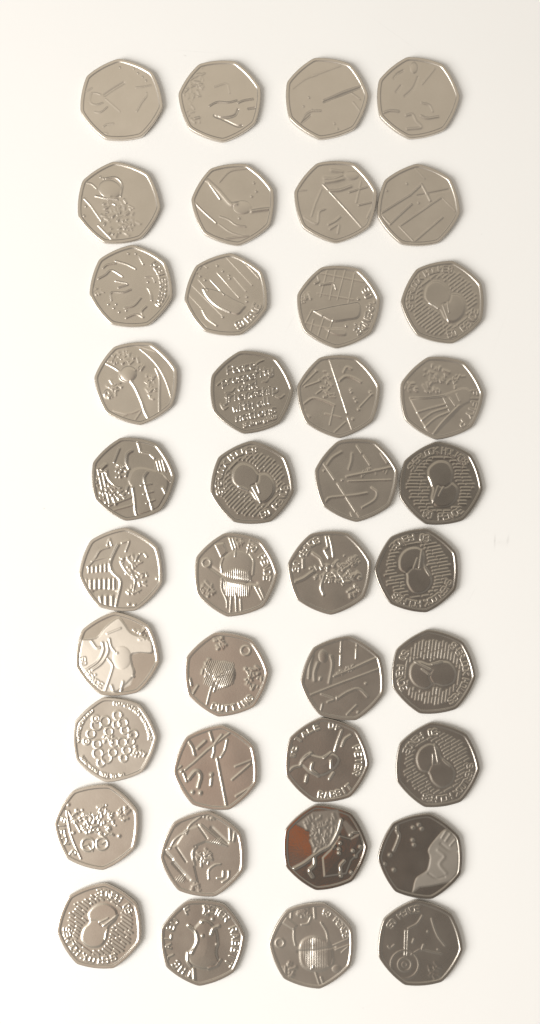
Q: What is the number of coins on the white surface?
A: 40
